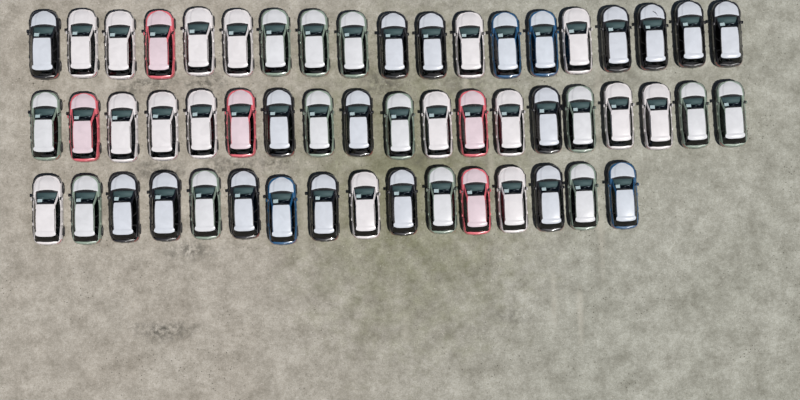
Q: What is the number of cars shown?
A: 54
